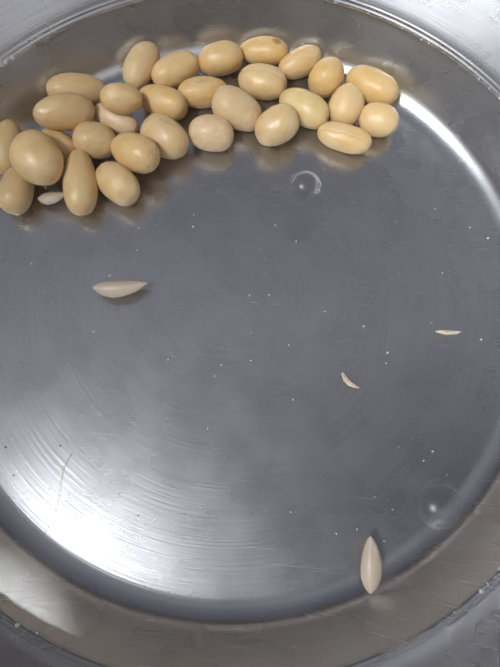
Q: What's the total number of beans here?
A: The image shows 30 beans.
